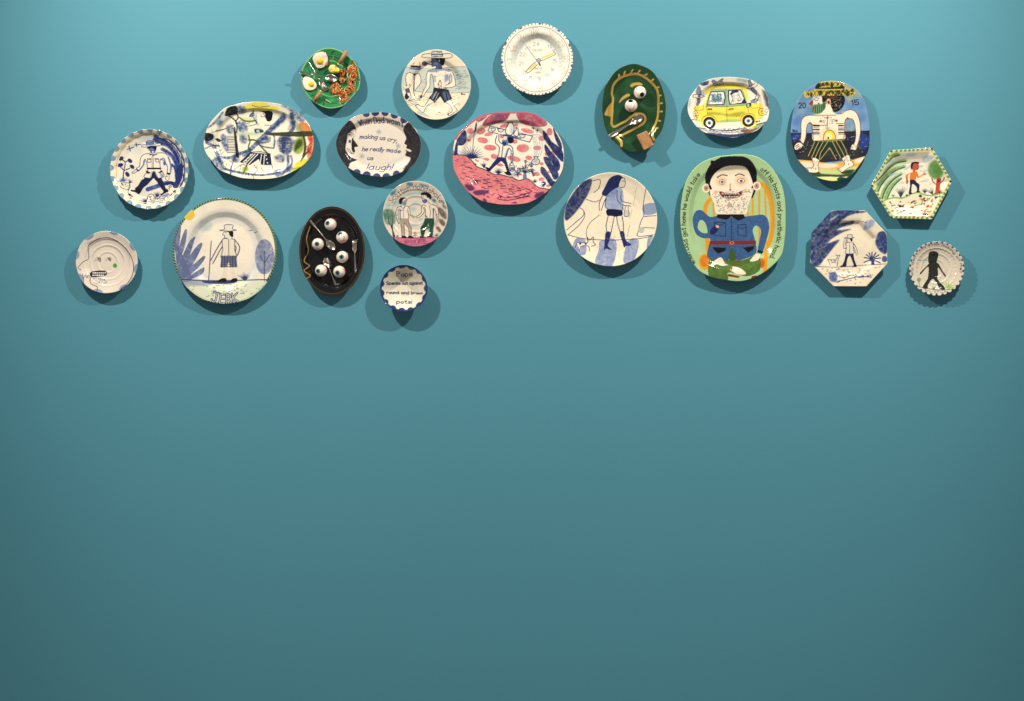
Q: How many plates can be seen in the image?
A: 20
